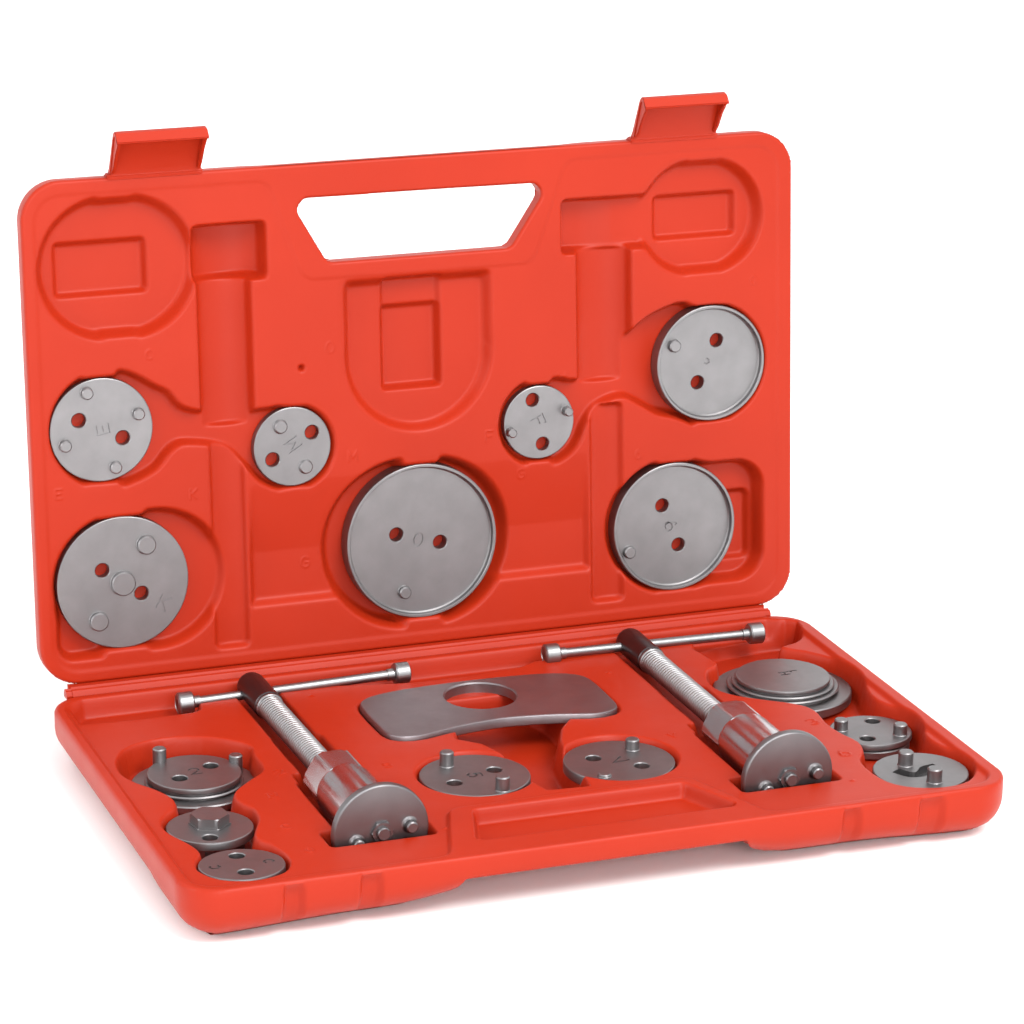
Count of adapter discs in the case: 15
